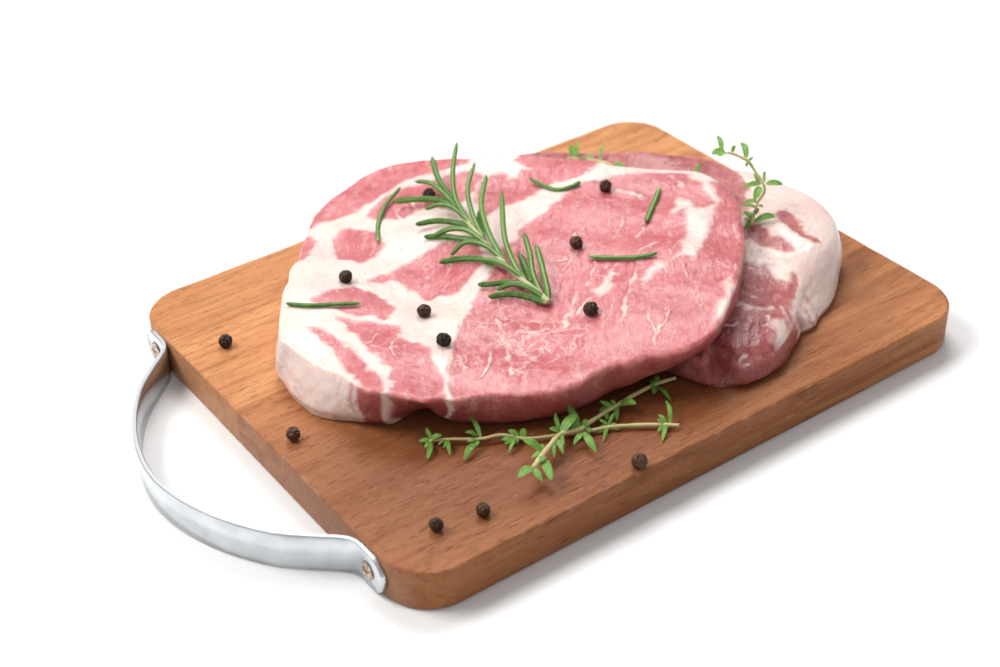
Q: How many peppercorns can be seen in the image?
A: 12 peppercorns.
